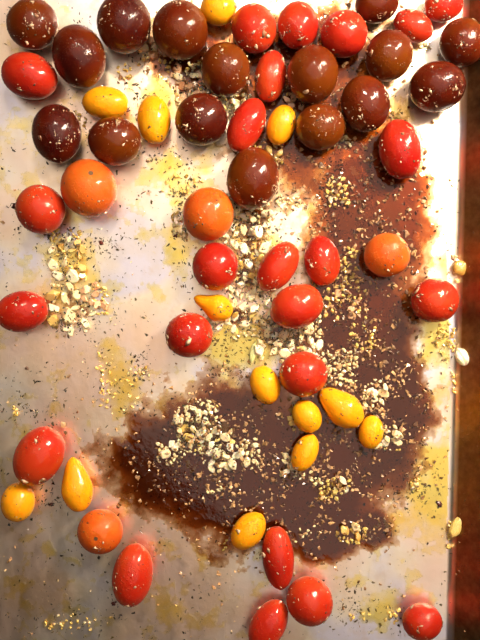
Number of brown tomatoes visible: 16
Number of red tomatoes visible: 24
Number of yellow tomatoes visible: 13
